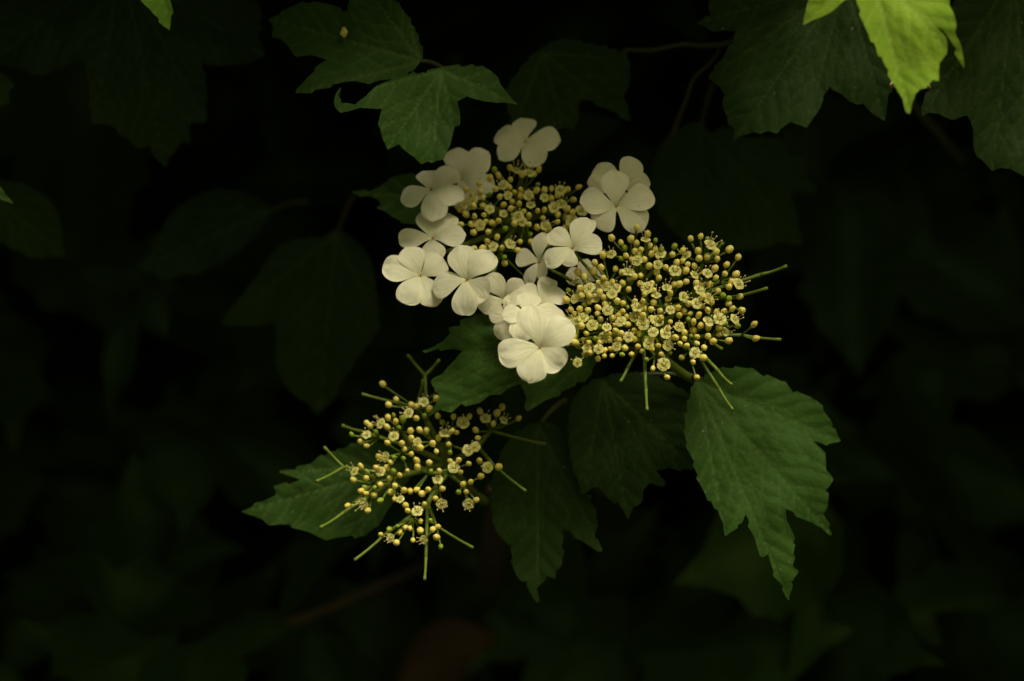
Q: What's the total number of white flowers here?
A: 16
